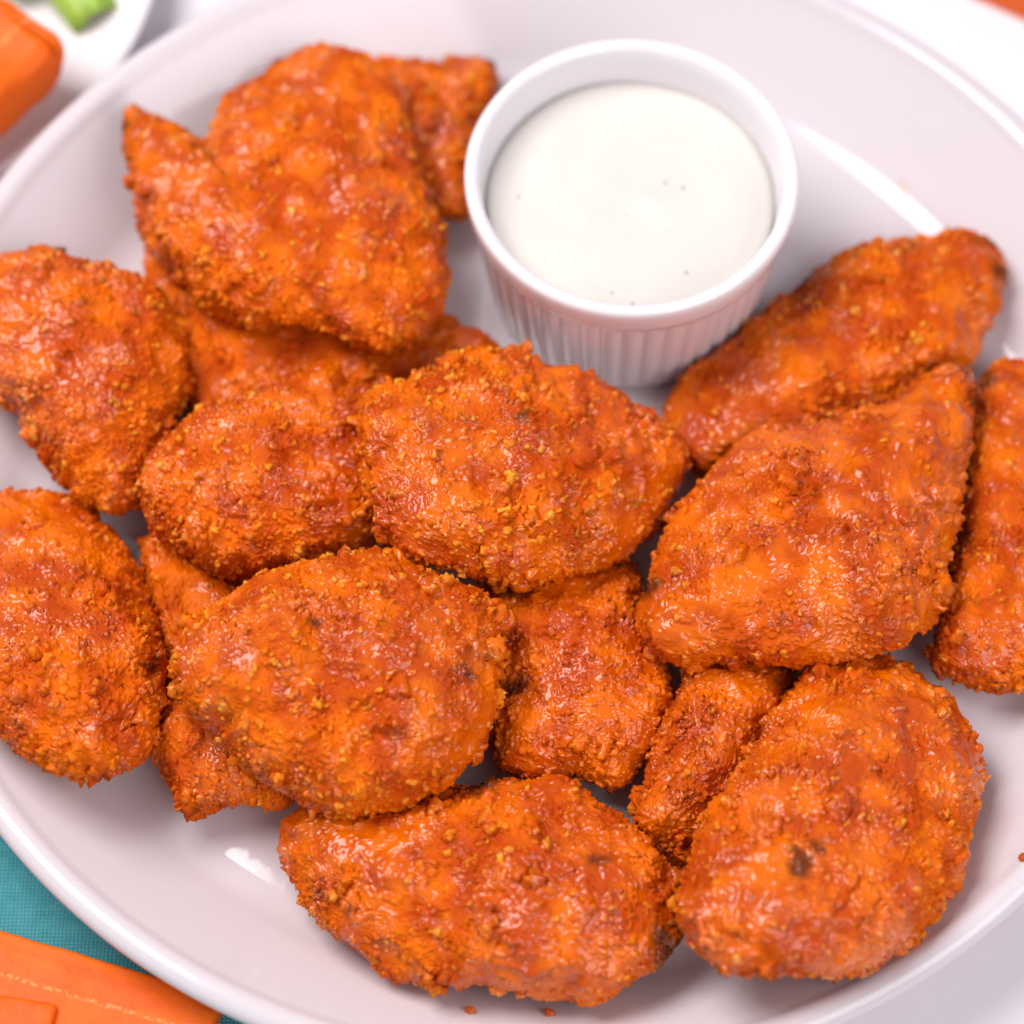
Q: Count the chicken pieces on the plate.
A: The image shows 16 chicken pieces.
